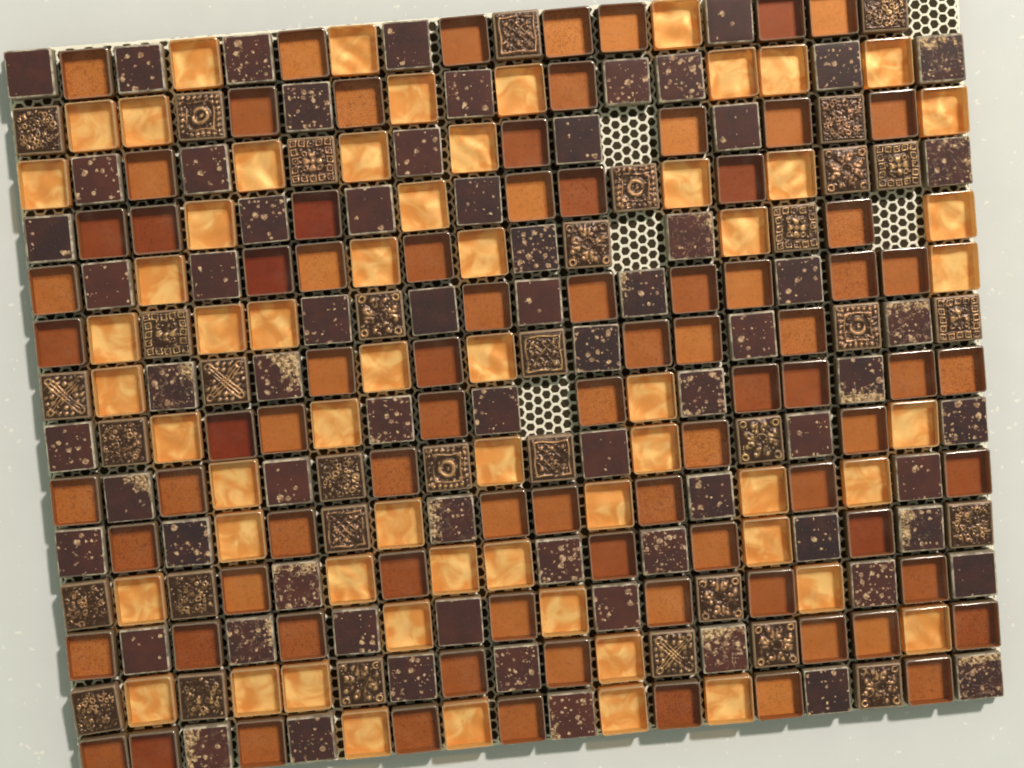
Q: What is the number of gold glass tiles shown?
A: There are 60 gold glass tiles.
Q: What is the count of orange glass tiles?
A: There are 83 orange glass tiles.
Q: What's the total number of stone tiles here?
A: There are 70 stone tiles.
